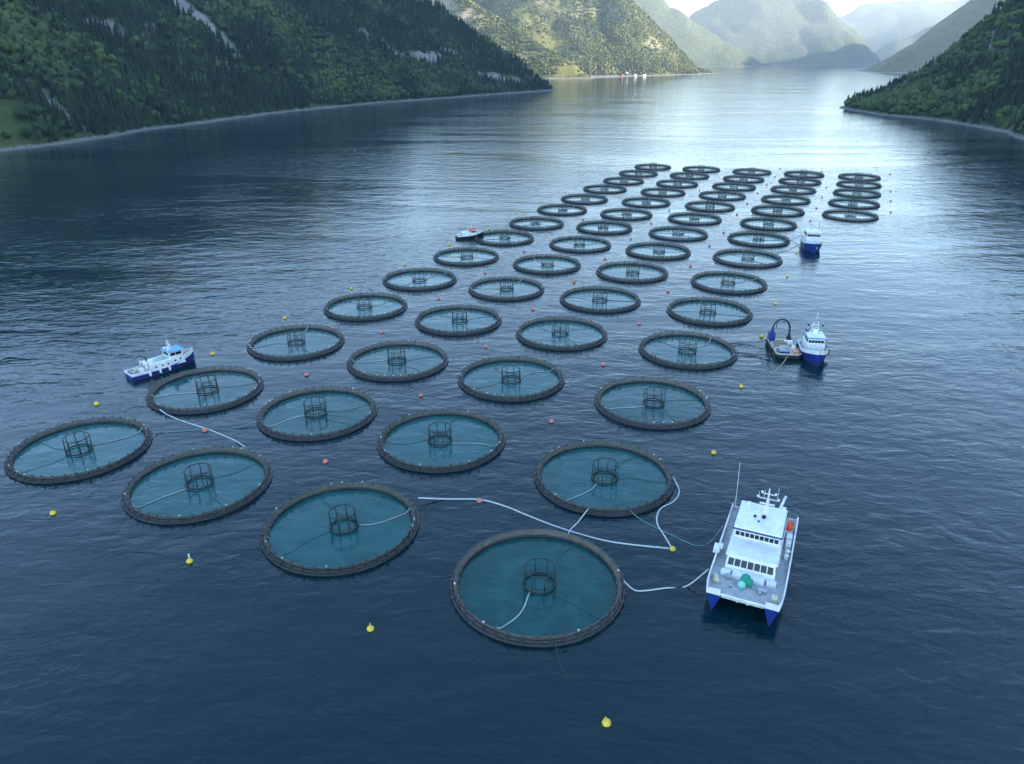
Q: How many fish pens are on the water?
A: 61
